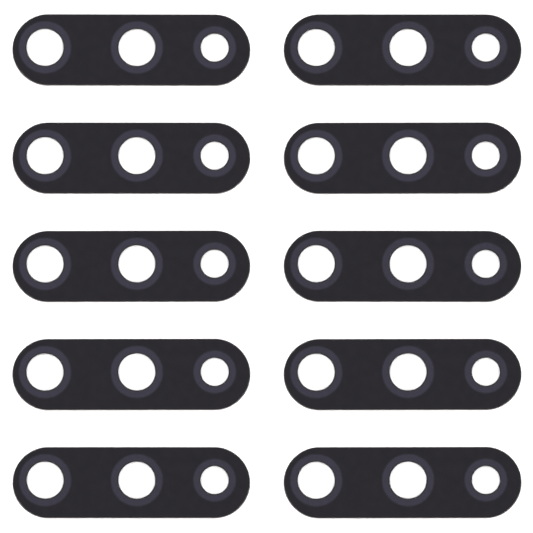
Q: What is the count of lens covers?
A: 10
